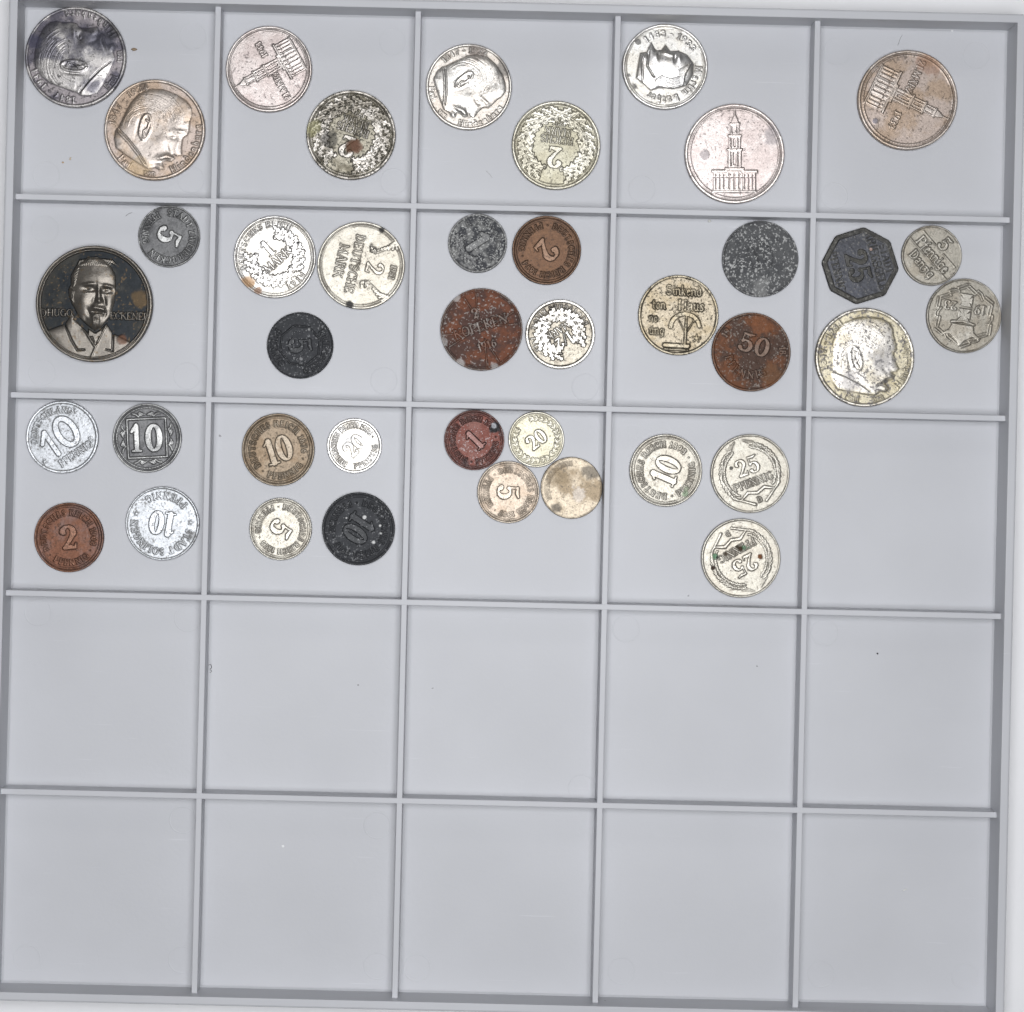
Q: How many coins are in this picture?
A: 40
